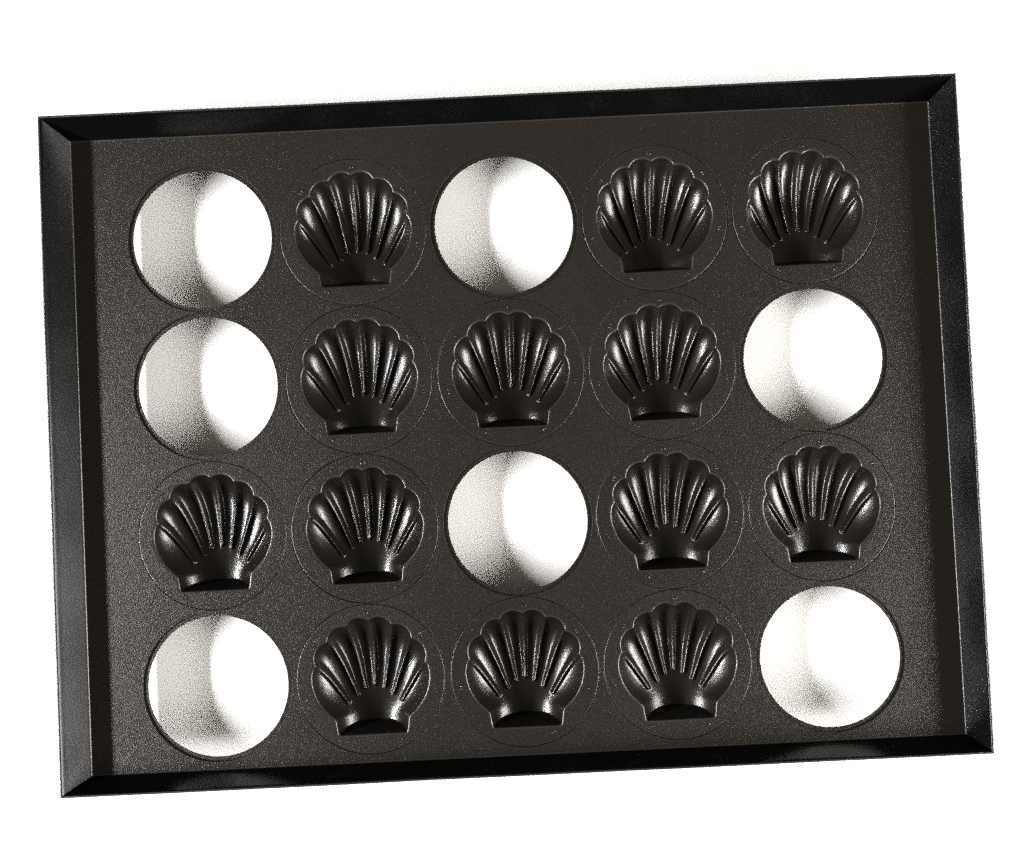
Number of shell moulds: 13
